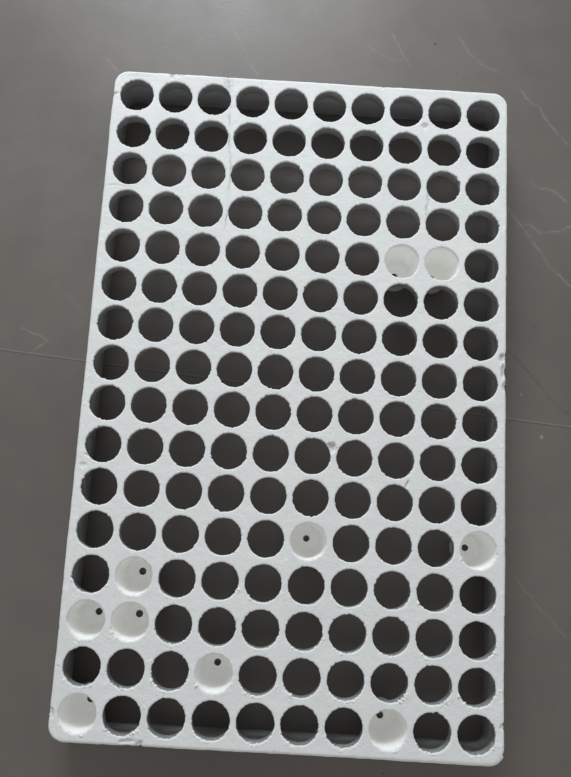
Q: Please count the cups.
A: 10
